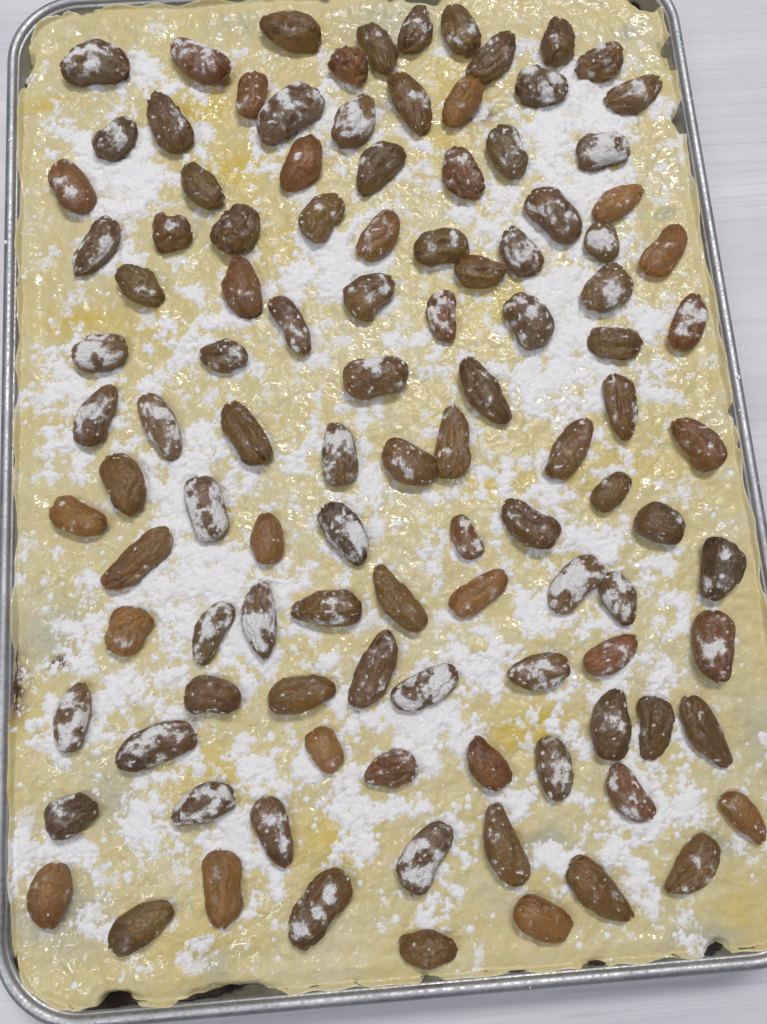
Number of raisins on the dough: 110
